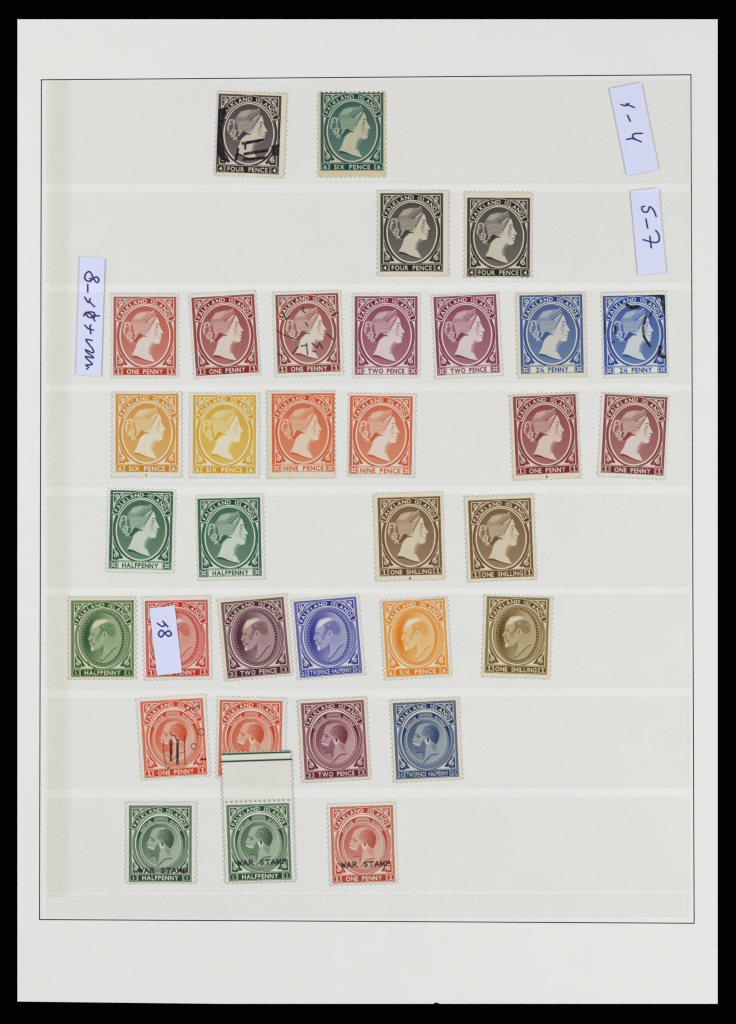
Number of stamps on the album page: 34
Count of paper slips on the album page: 4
